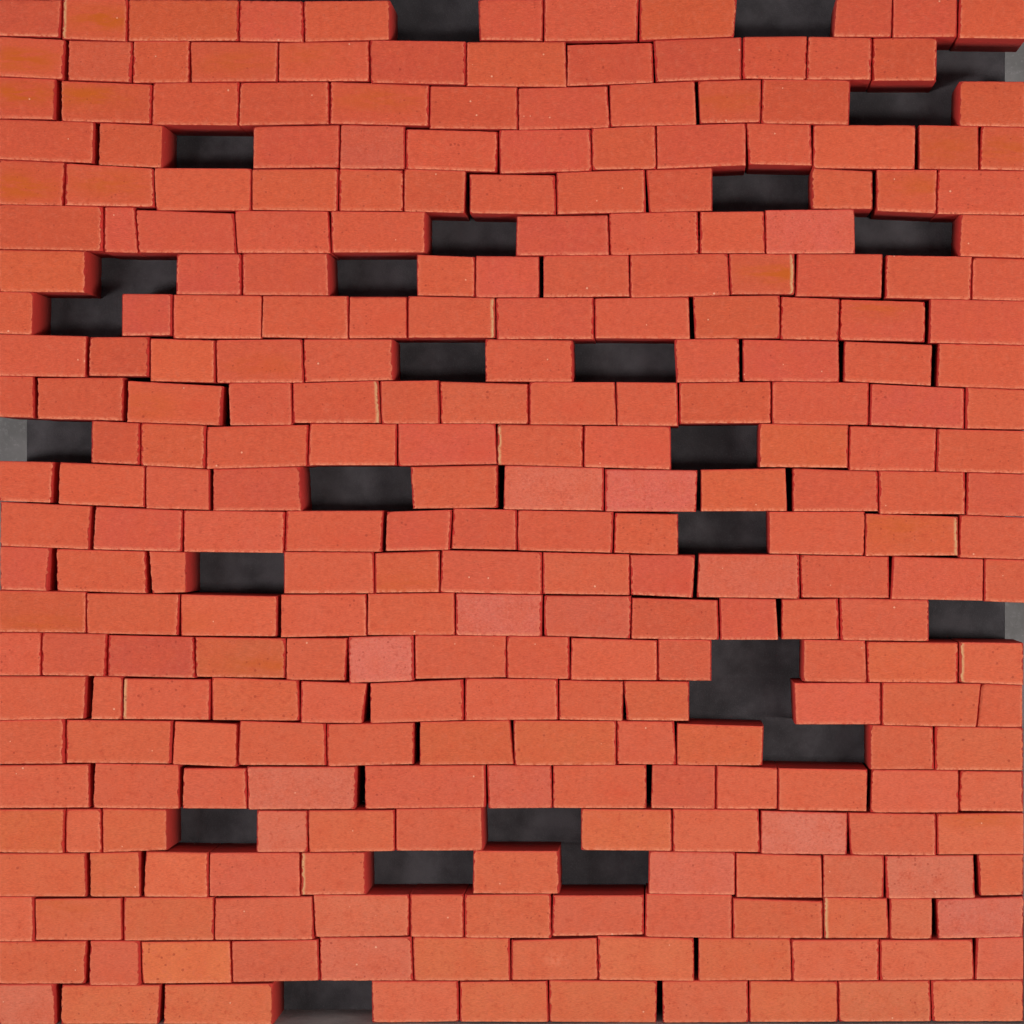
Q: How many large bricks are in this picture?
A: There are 172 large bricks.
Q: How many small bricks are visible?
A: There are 102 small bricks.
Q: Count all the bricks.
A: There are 274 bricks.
